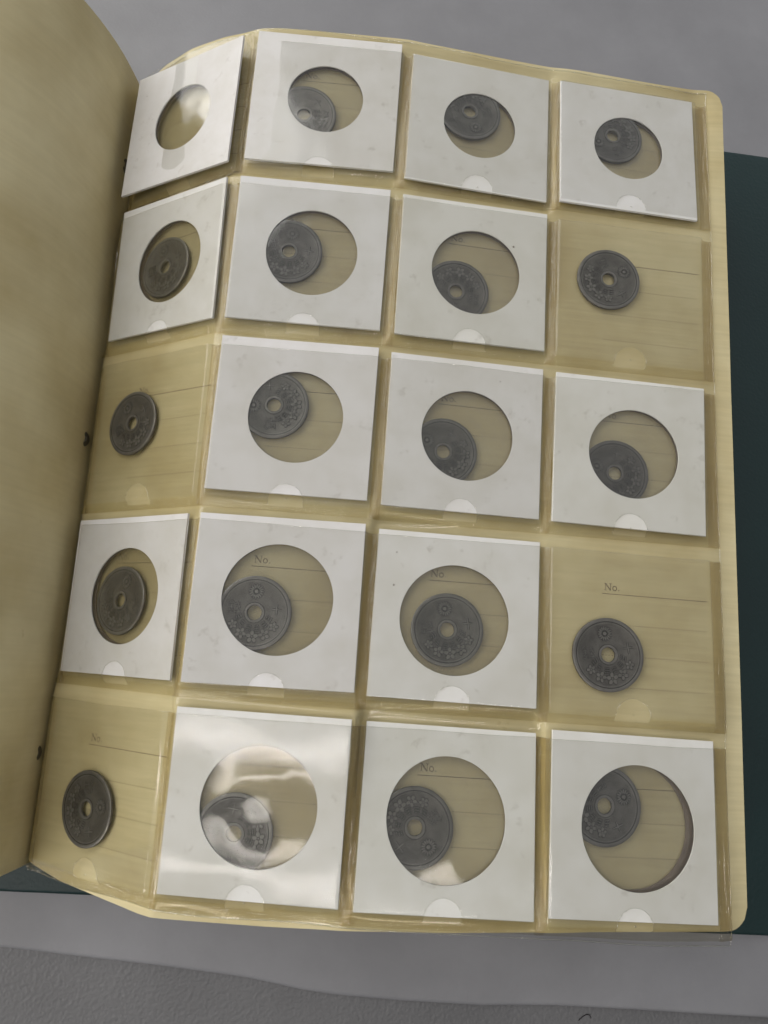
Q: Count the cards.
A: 16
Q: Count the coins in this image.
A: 19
